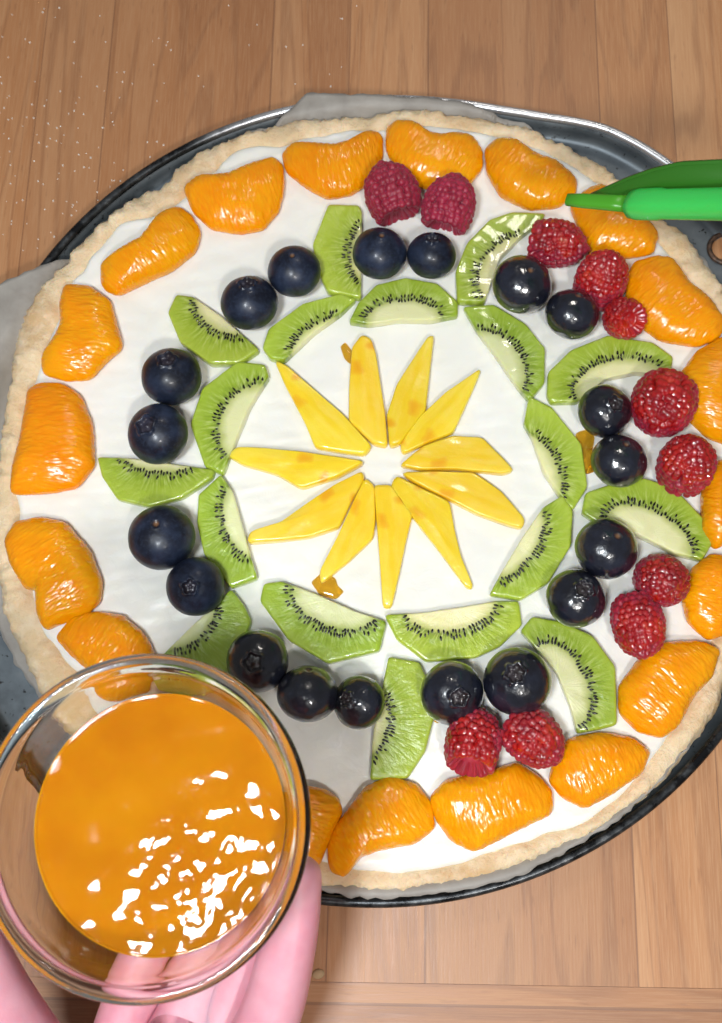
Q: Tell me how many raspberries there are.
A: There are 11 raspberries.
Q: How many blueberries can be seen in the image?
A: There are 19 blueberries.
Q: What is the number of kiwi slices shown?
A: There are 18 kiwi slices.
